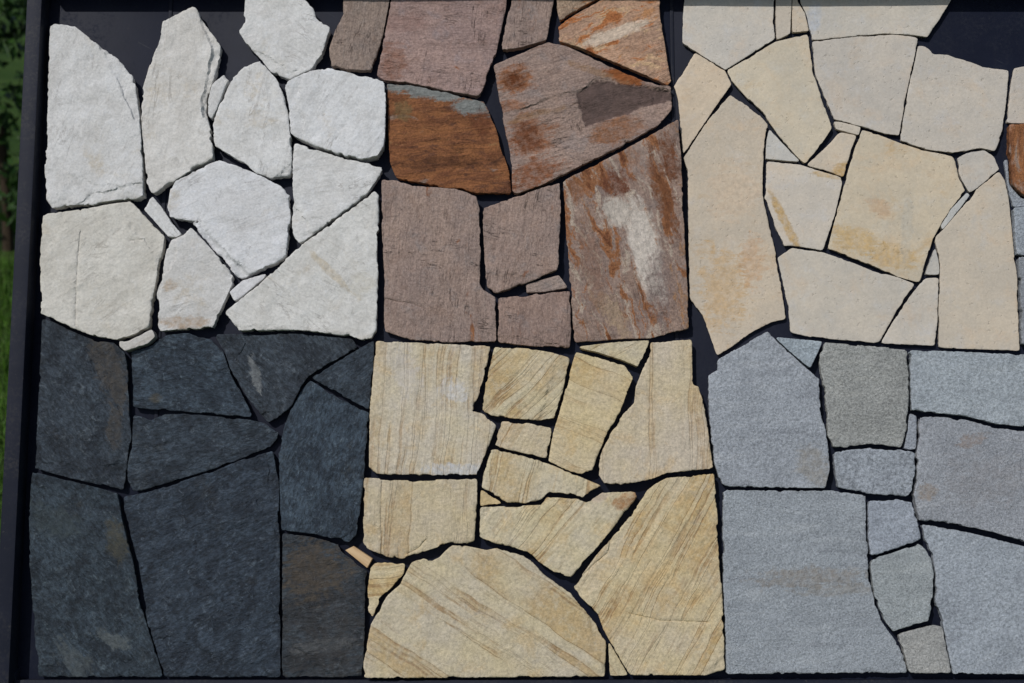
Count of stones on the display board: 86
